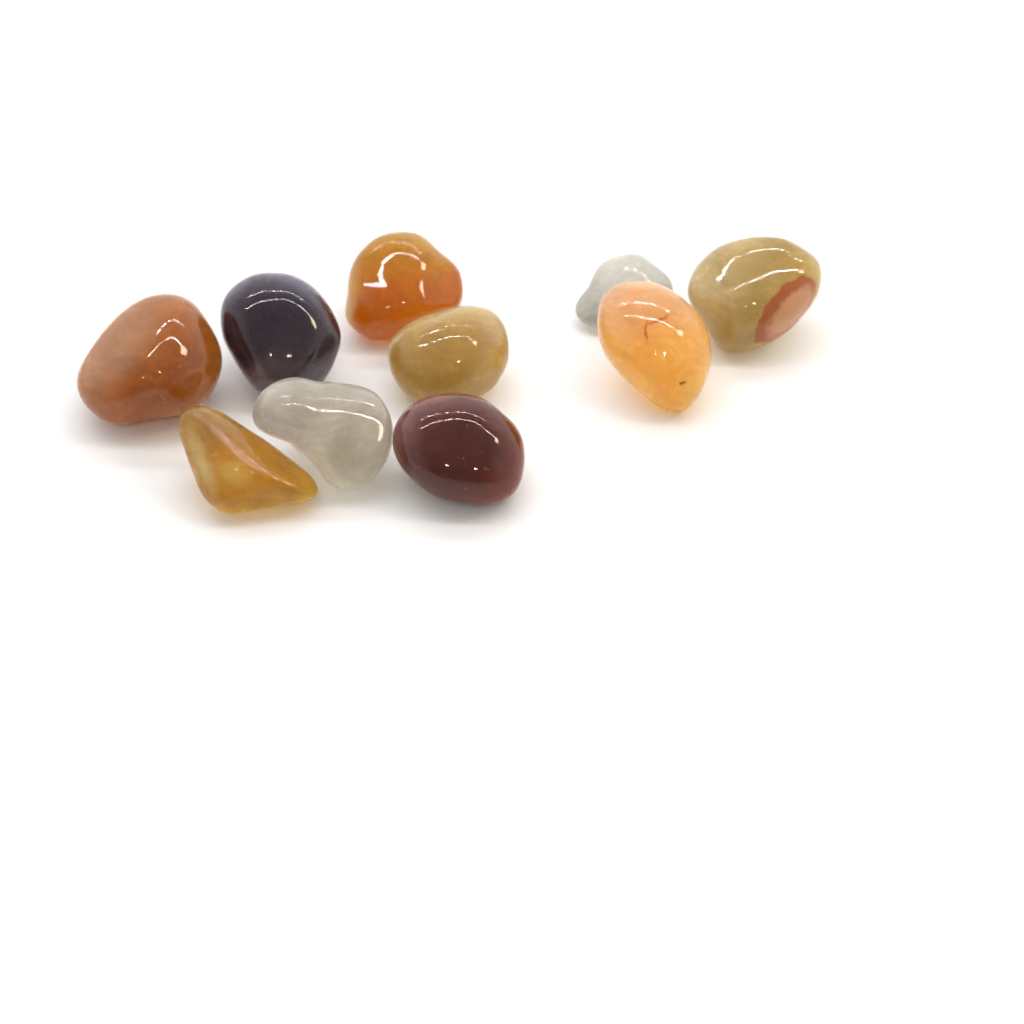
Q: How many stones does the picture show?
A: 10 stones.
